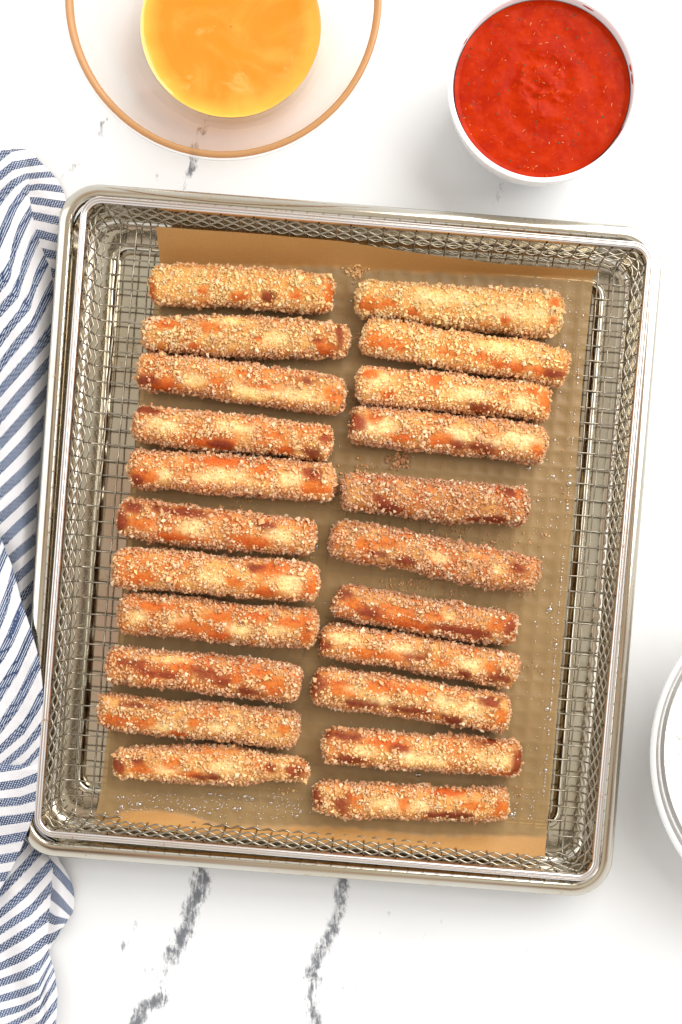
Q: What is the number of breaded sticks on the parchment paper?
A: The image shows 22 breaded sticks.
